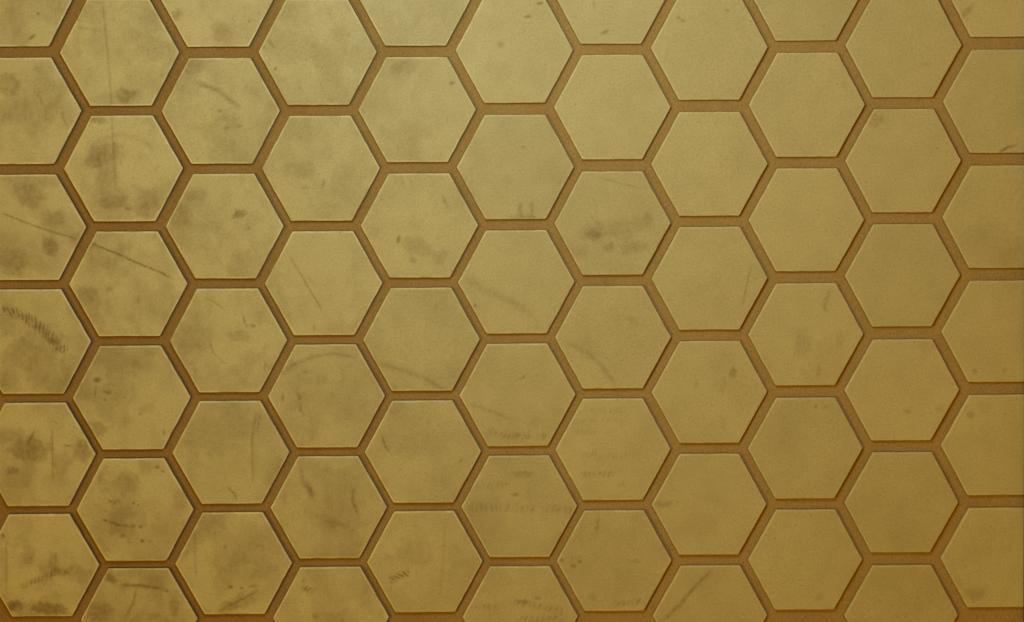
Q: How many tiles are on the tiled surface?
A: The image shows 66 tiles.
